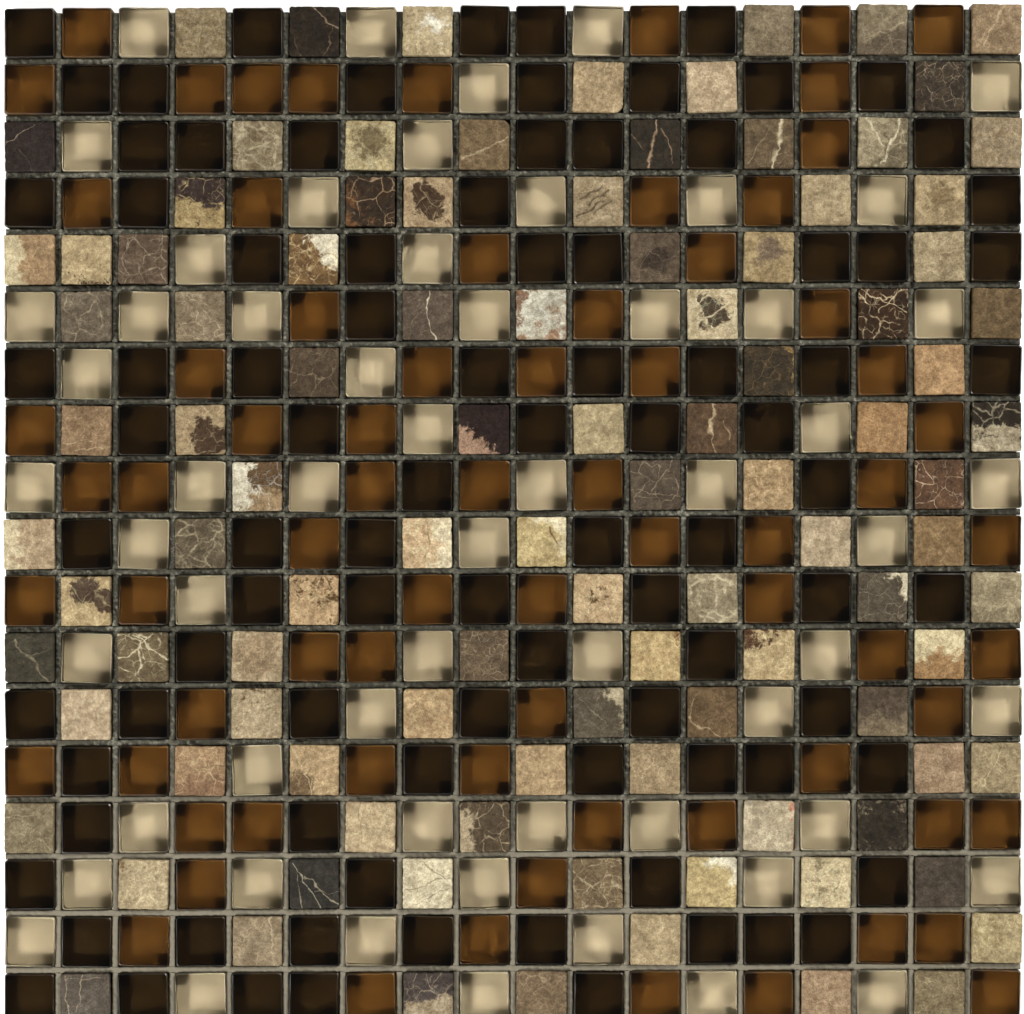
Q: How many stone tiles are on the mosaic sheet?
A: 102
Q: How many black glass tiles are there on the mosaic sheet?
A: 91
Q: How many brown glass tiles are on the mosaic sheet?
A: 72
